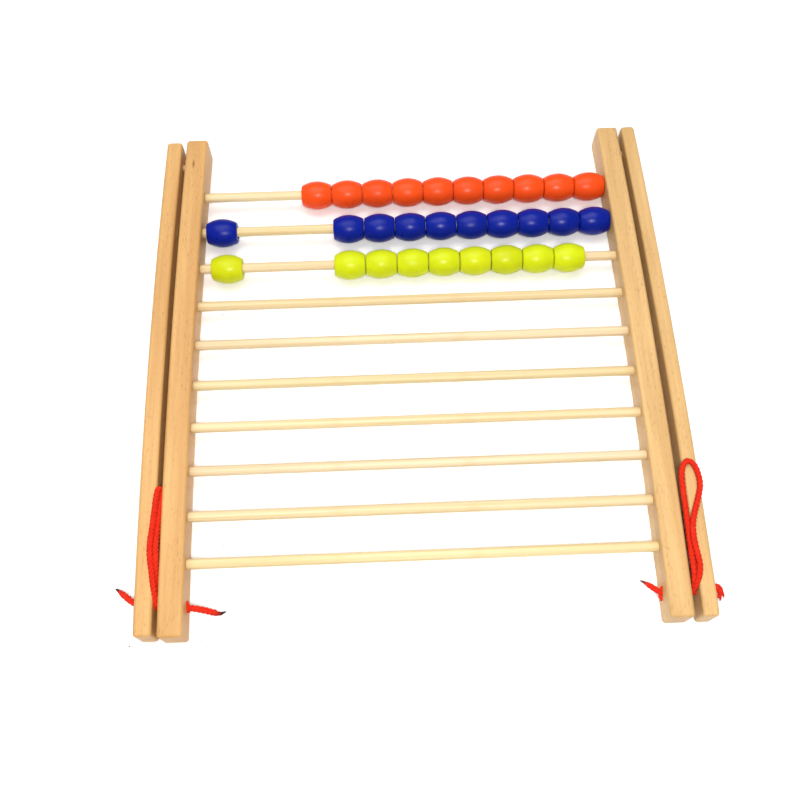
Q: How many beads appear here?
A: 29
